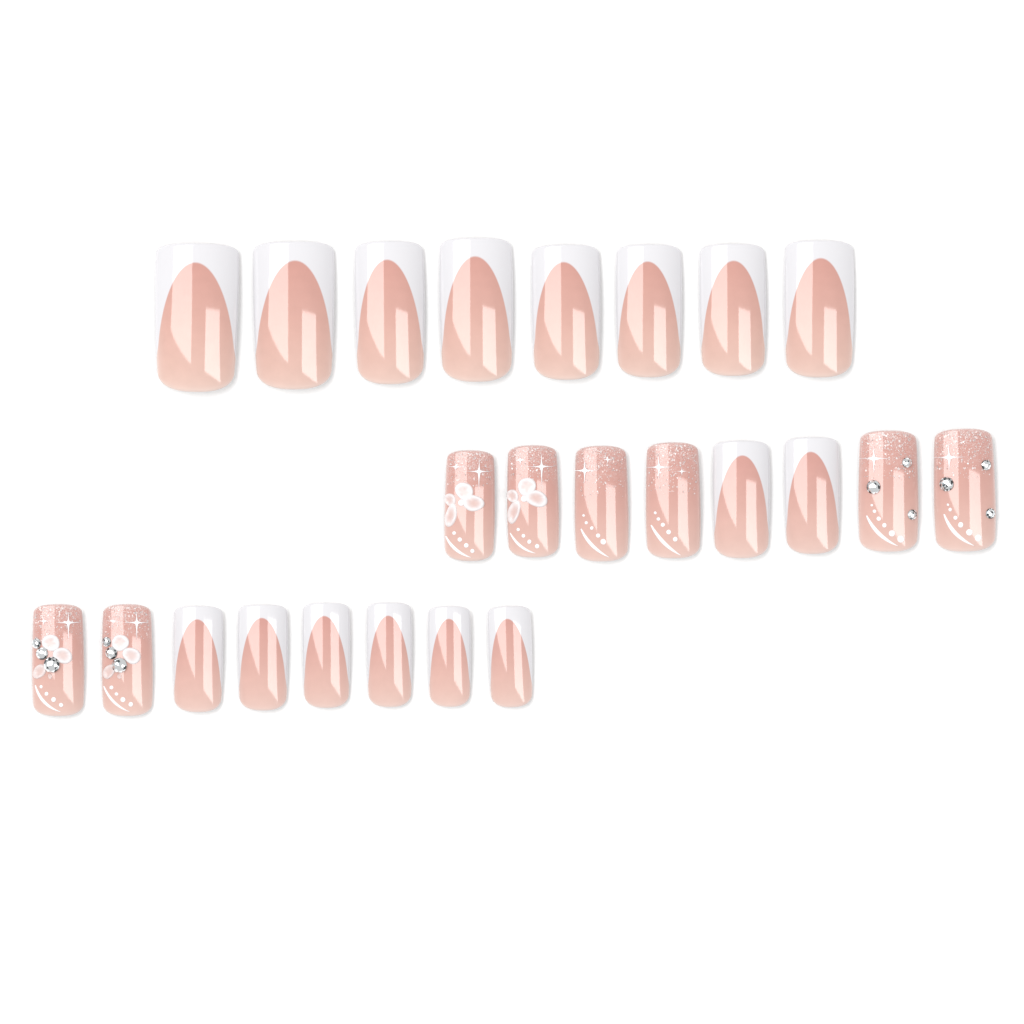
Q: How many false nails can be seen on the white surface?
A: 24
